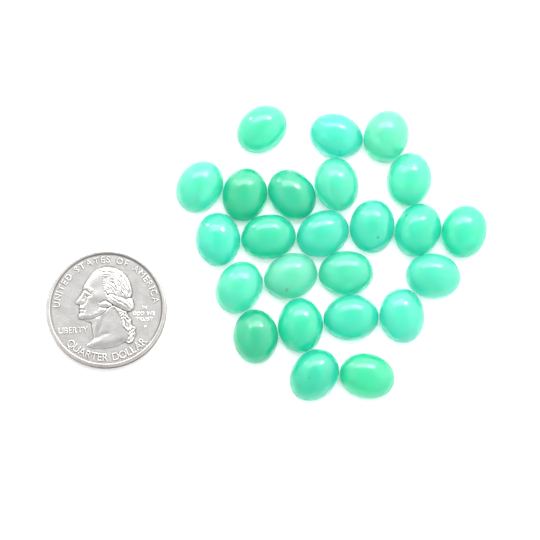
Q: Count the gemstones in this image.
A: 24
